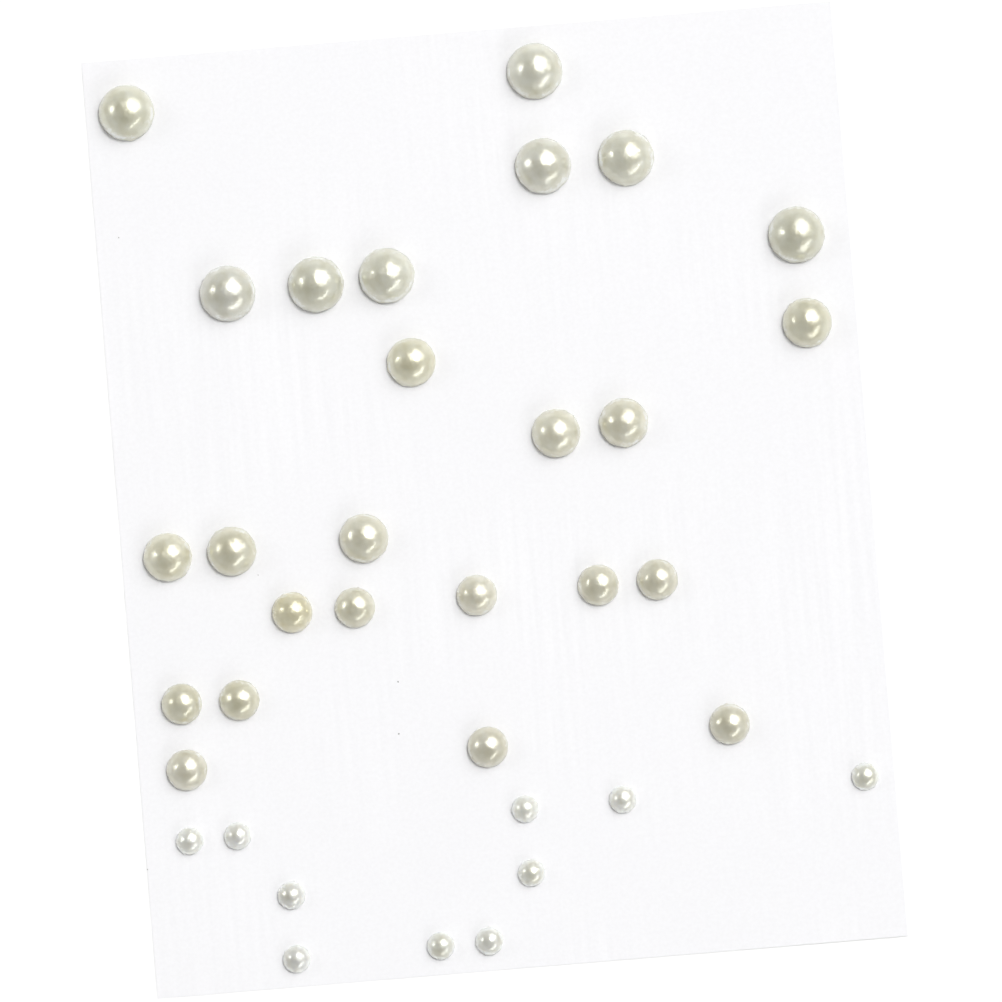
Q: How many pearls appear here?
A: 35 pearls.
